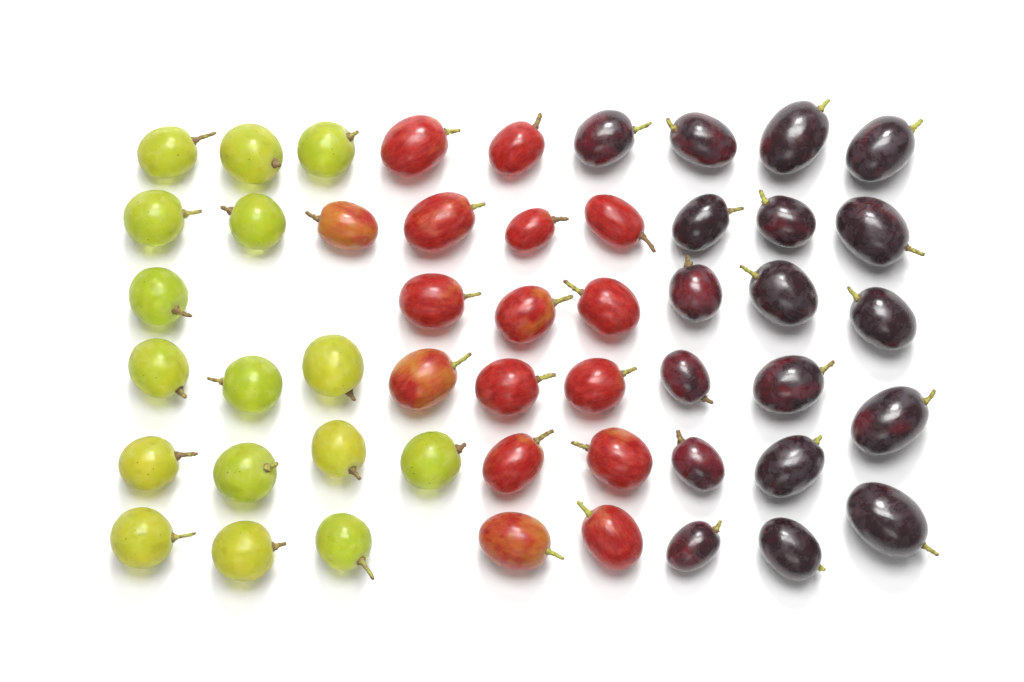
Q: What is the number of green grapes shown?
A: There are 16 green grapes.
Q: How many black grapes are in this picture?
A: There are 18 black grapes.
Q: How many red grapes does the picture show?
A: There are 16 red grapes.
